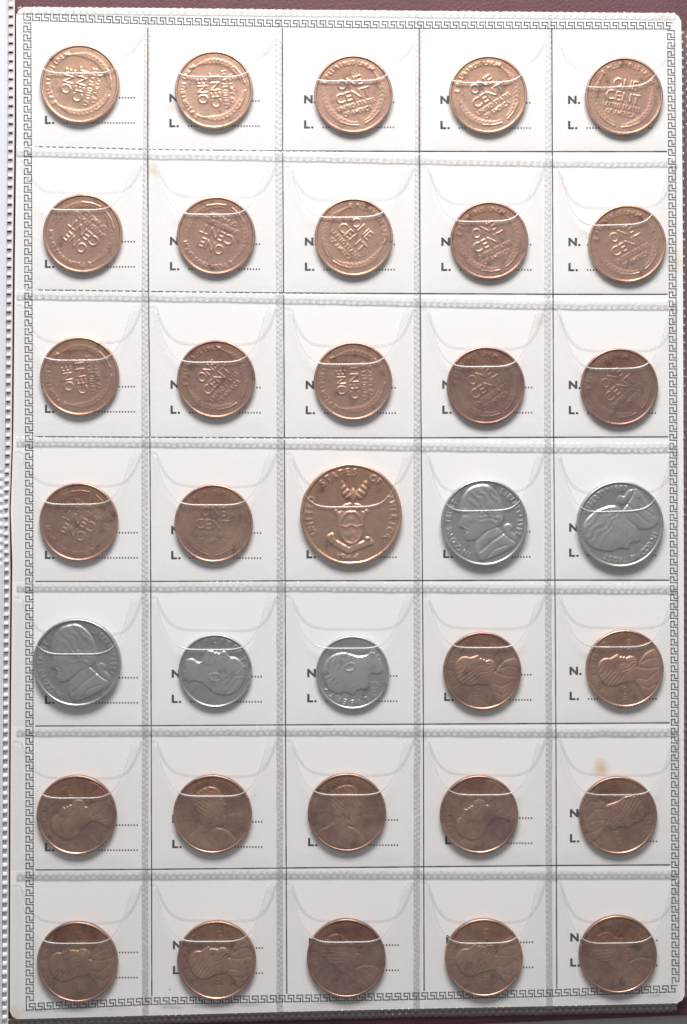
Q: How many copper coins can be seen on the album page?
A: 30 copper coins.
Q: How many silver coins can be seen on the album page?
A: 5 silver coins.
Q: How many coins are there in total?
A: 35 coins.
